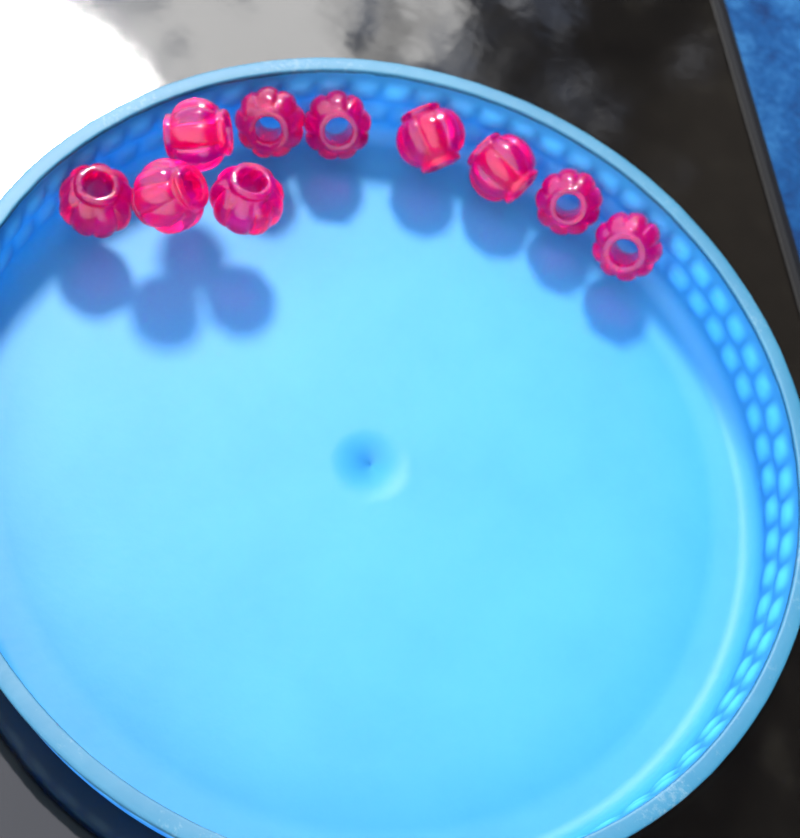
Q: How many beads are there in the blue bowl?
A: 10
